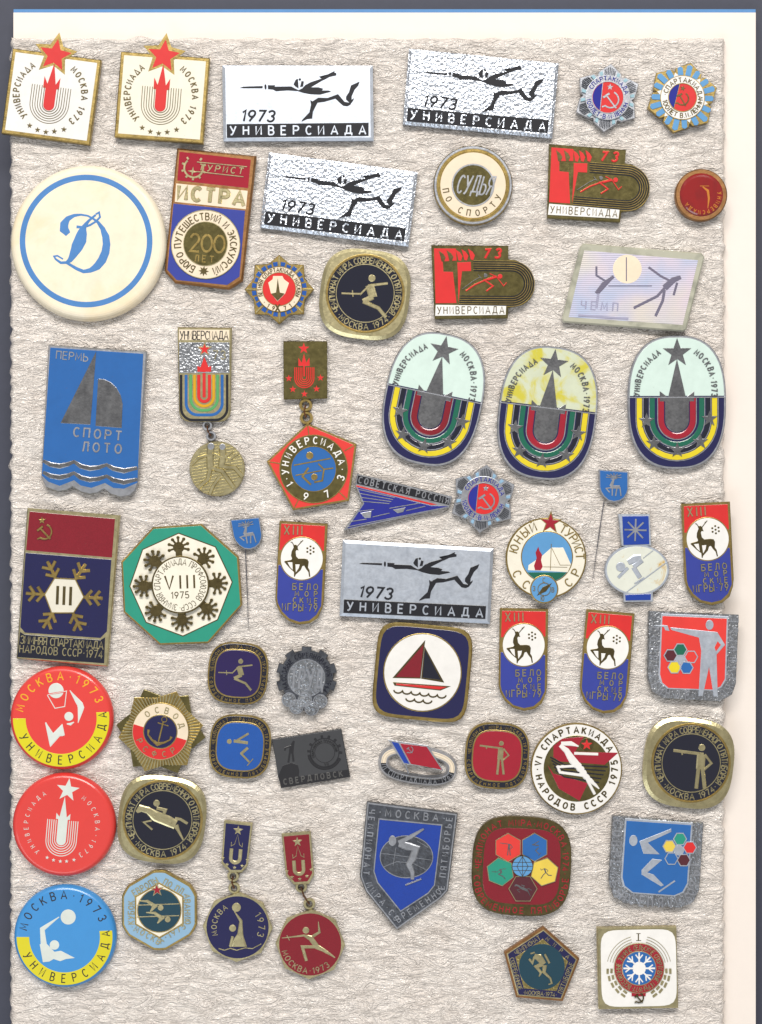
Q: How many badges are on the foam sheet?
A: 58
